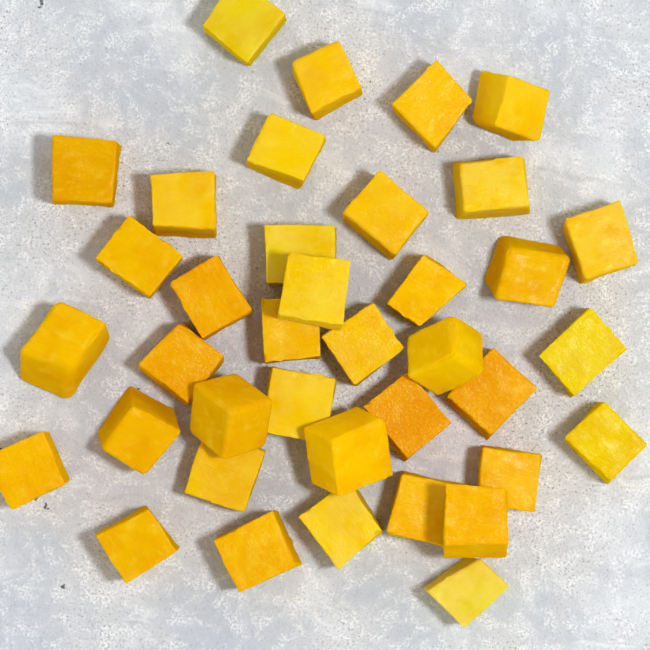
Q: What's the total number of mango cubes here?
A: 38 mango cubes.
